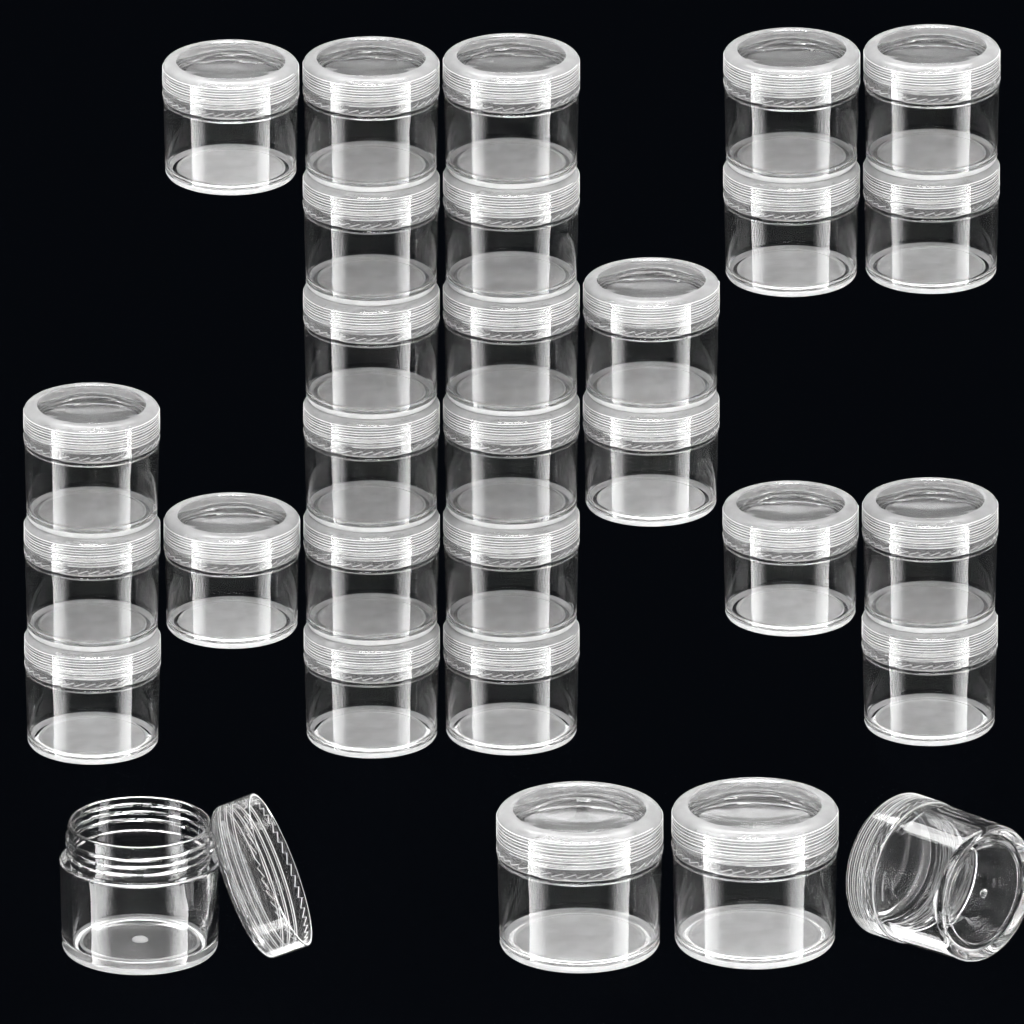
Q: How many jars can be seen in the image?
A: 30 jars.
